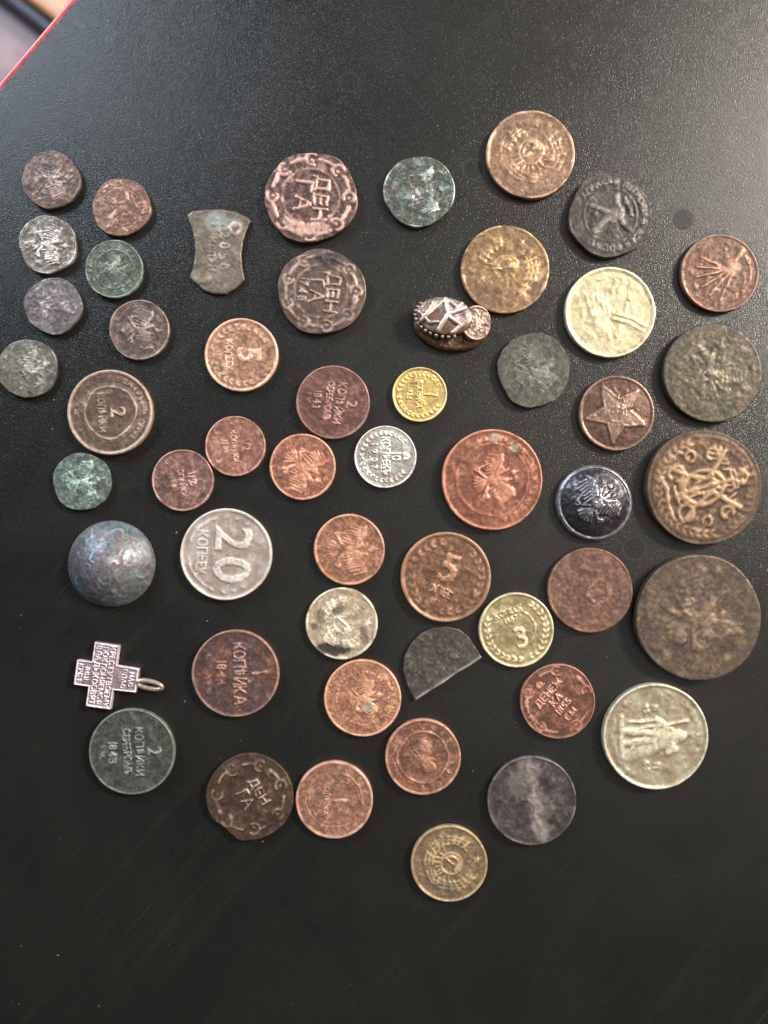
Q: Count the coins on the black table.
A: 47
